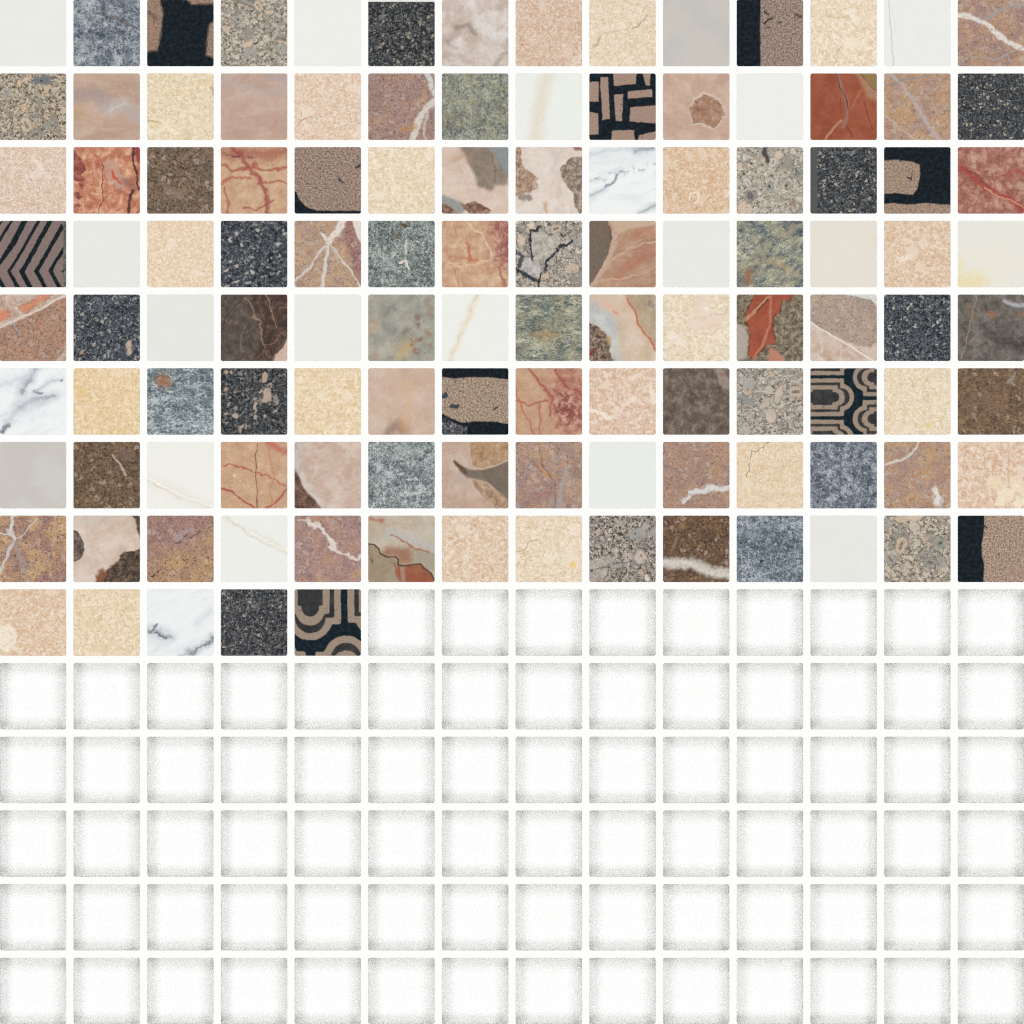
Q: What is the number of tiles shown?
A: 117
